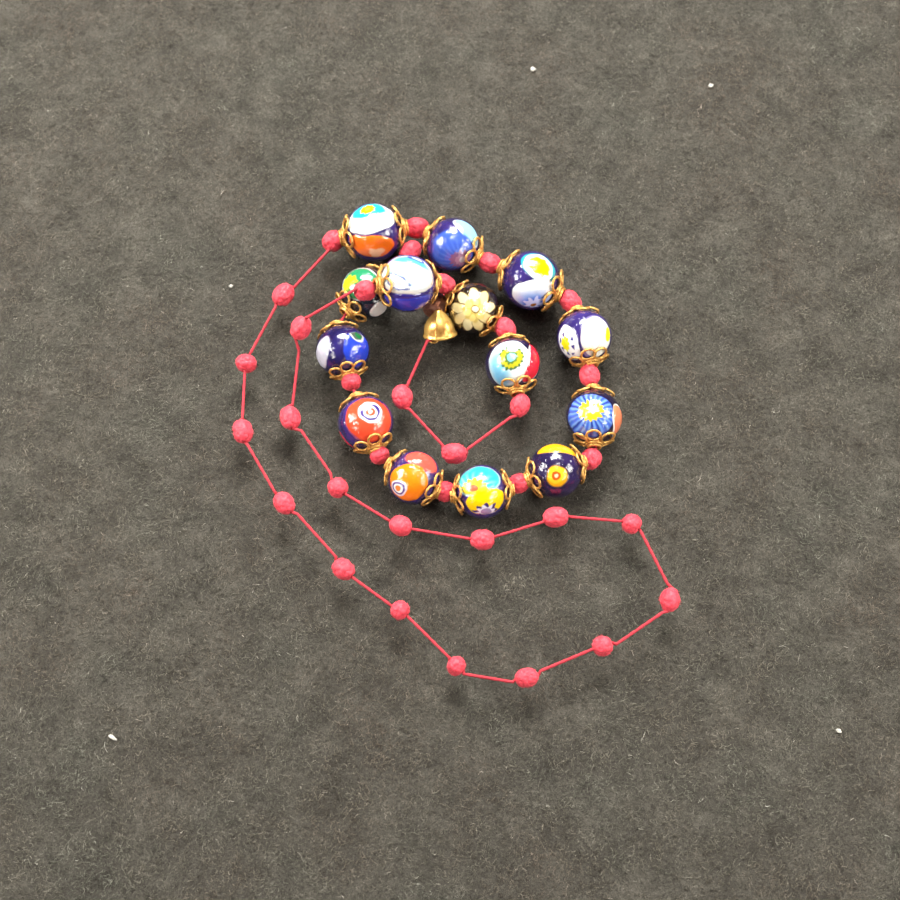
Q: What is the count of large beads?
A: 14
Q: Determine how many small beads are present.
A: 34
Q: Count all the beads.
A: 48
